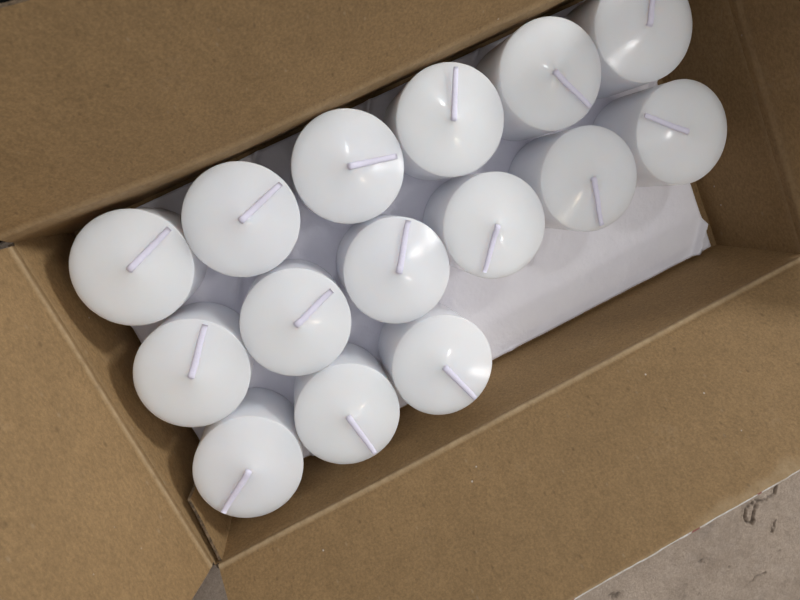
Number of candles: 15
